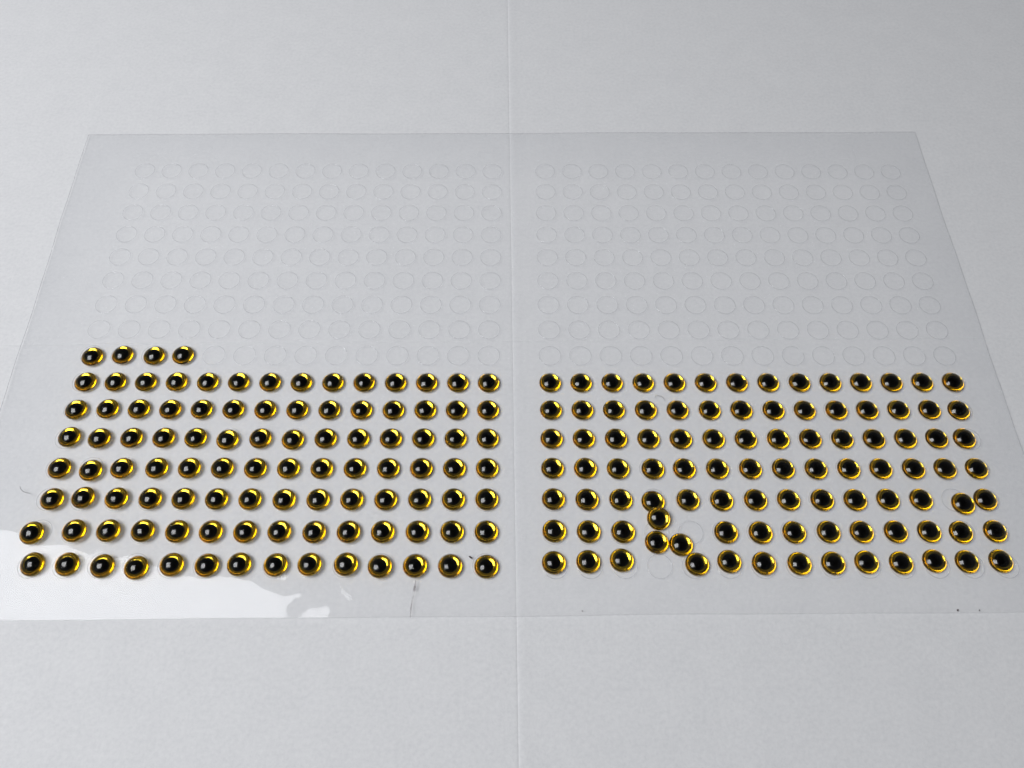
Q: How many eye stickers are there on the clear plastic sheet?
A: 200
